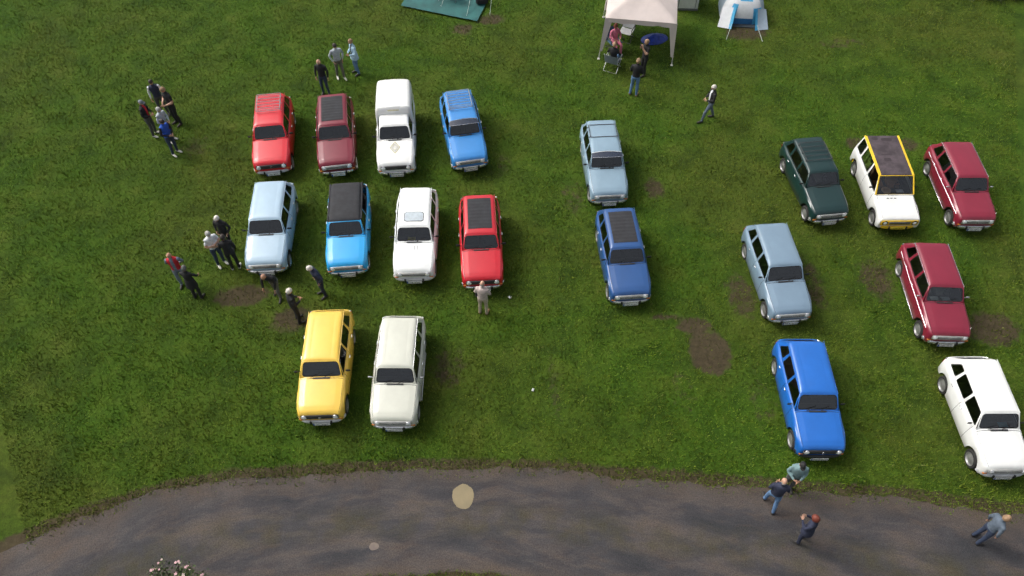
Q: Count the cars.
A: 19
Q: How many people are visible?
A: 26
